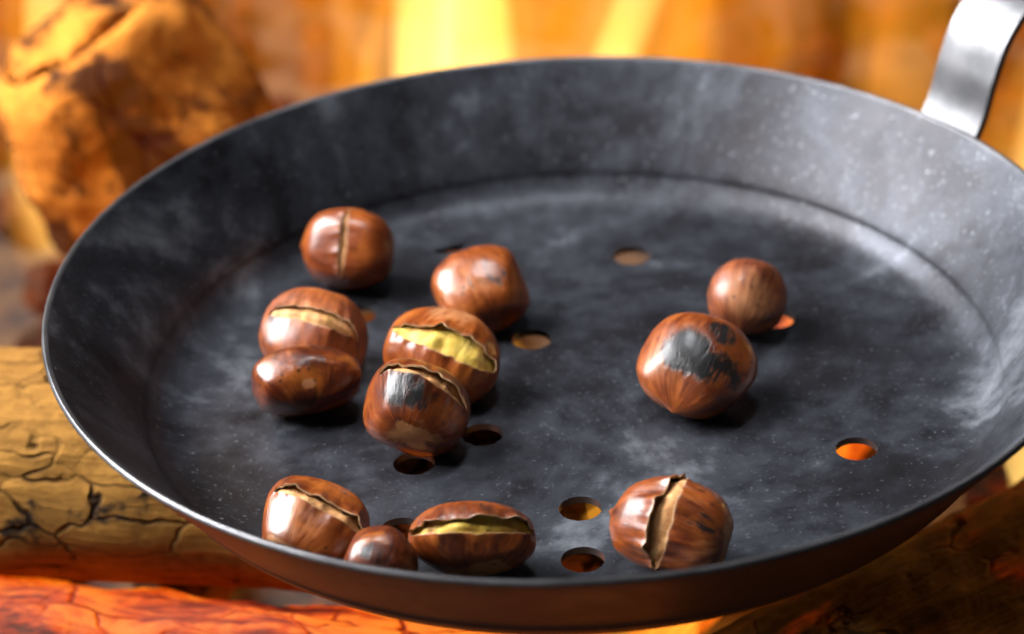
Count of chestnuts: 12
